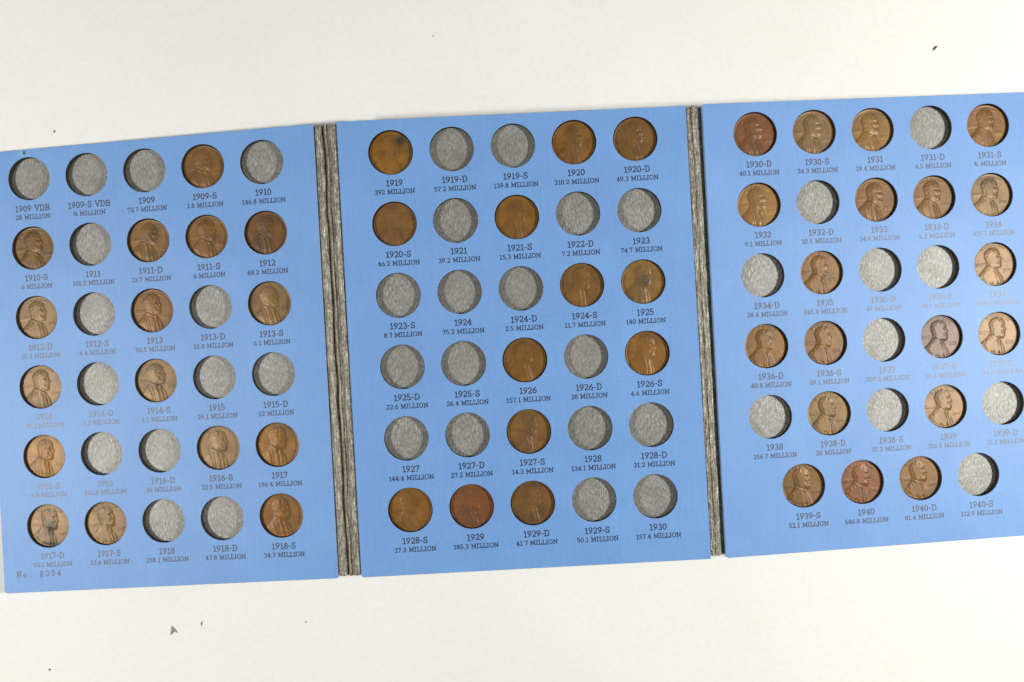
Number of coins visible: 48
